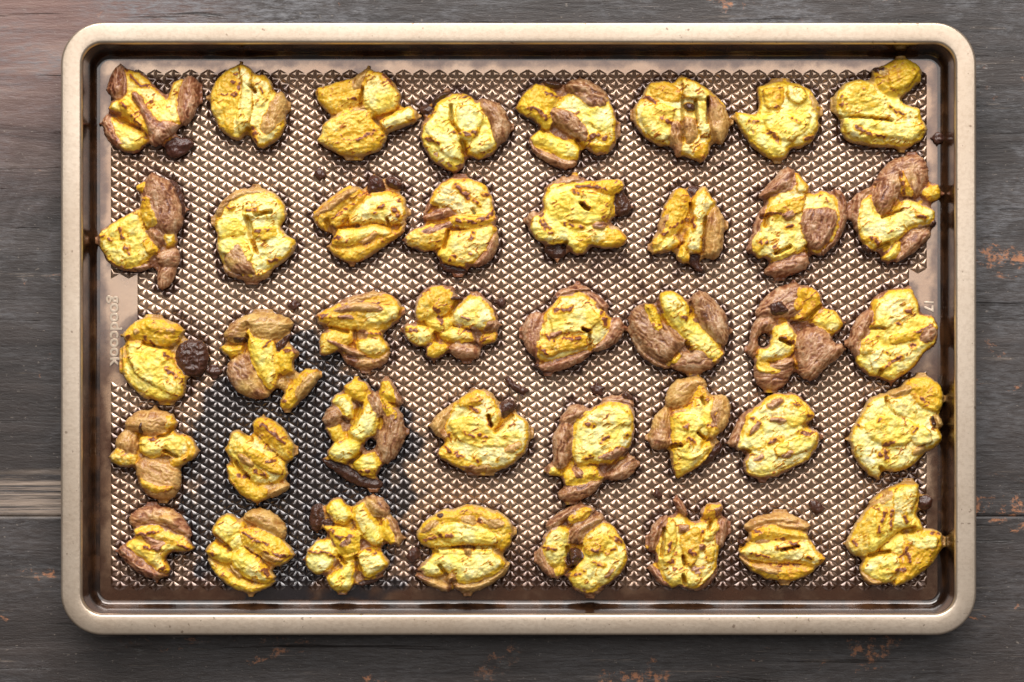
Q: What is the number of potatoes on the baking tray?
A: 40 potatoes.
